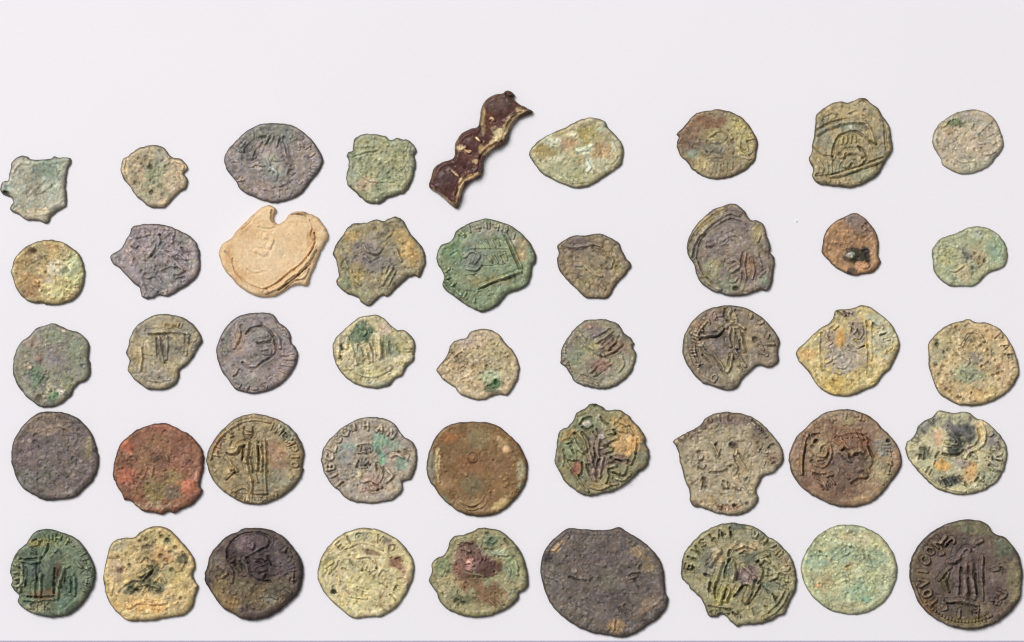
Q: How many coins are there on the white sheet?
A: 44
